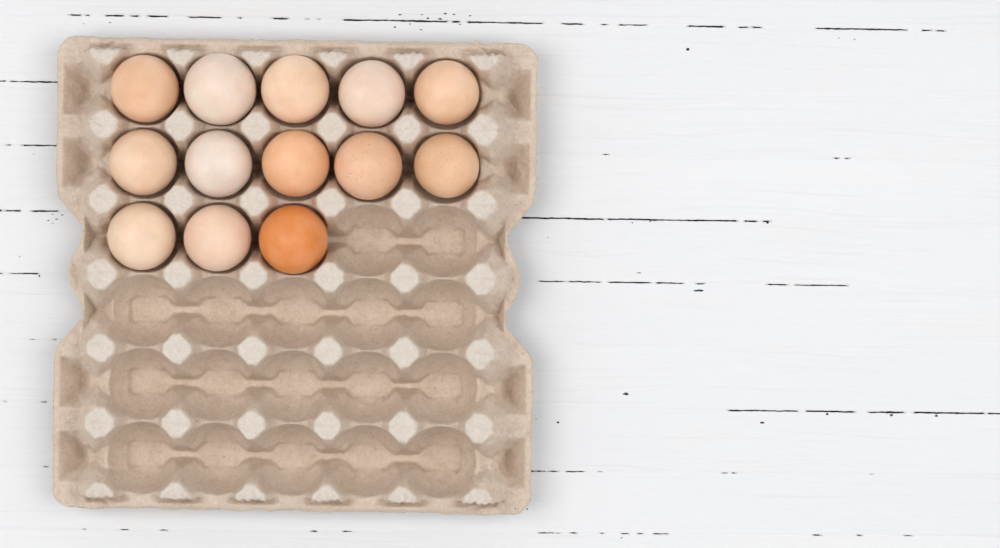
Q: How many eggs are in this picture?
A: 13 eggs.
